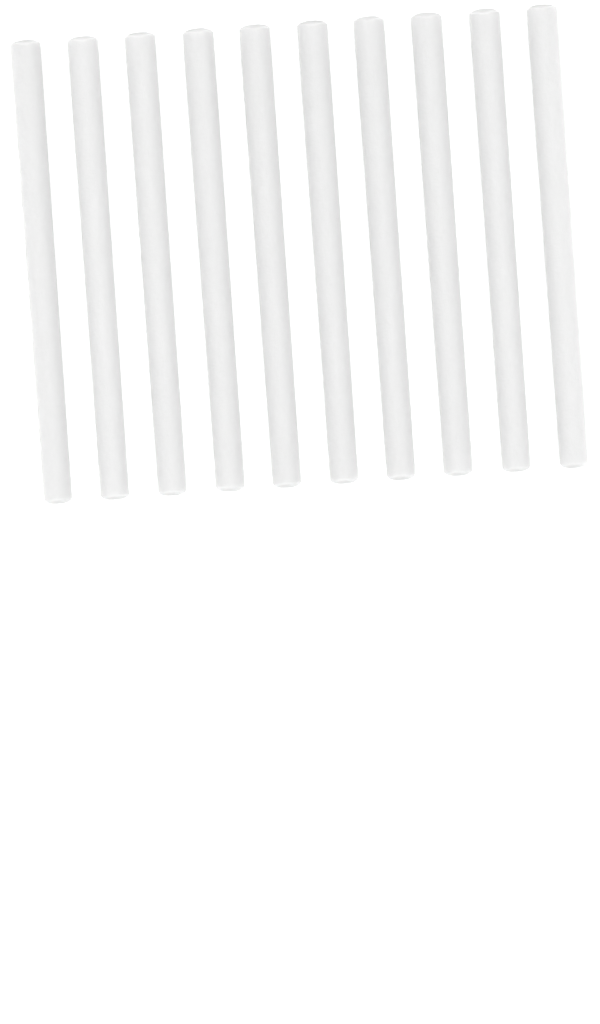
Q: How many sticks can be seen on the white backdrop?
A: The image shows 10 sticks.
